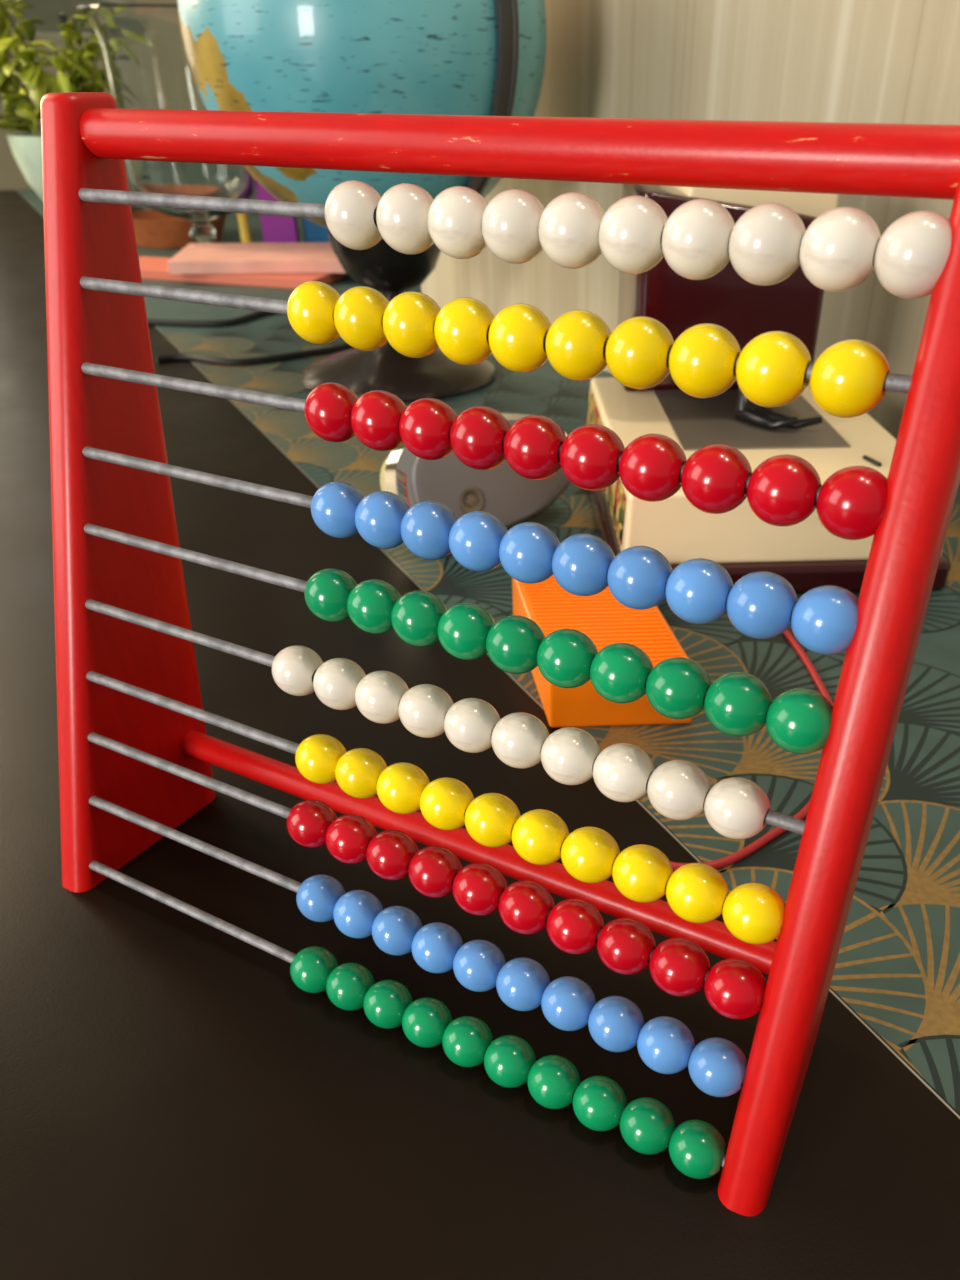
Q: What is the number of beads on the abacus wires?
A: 100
